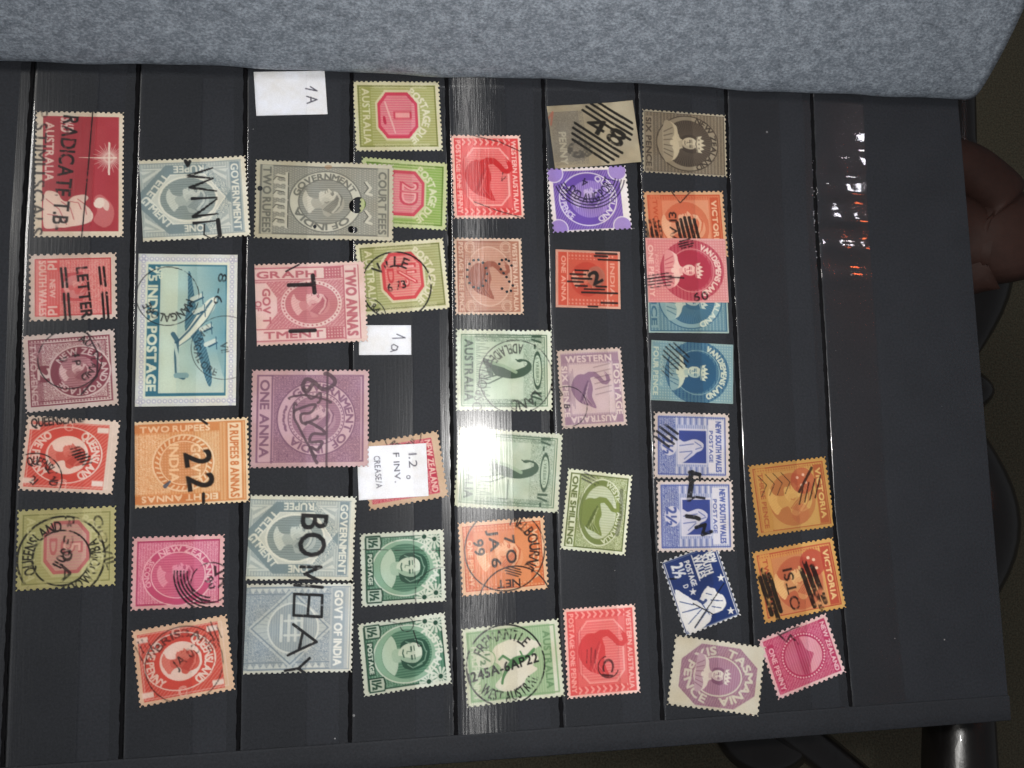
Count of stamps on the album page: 45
